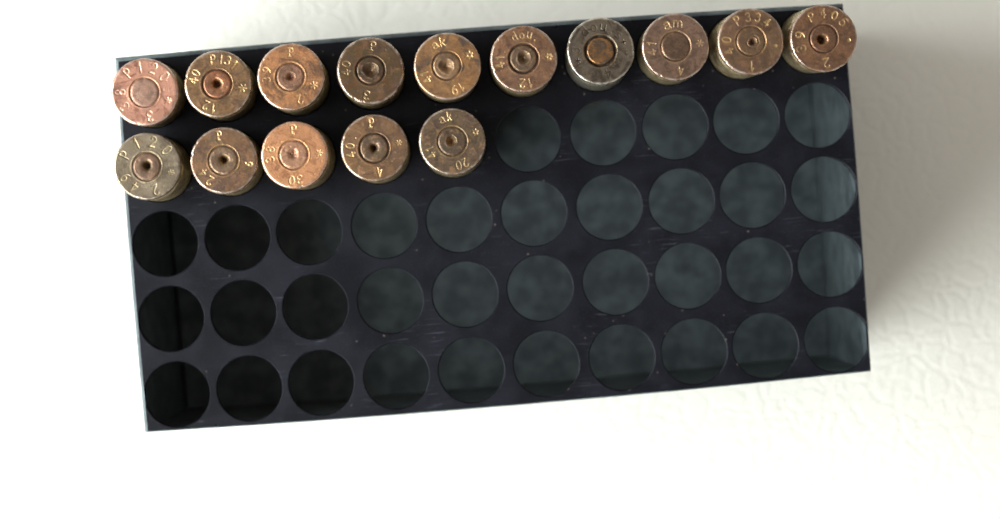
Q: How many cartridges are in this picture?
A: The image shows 15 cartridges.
